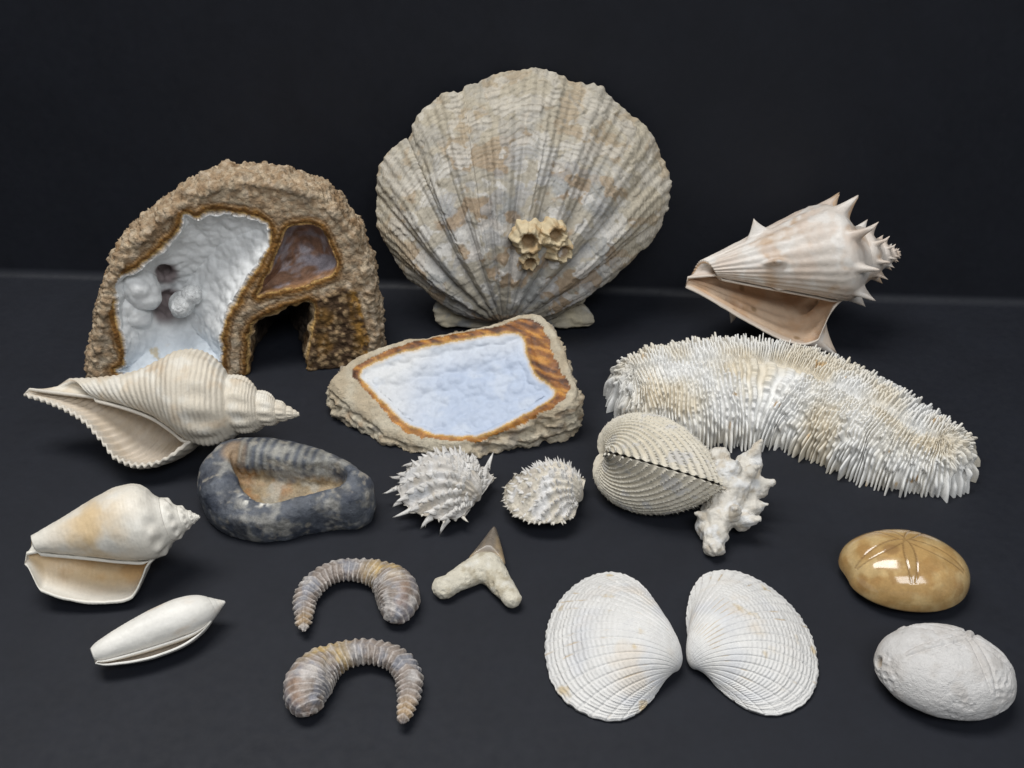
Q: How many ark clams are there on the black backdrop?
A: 2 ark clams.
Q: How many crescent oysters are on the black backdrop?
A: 2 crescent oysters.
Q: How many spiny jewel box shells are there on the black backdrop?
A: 2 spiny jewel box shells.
